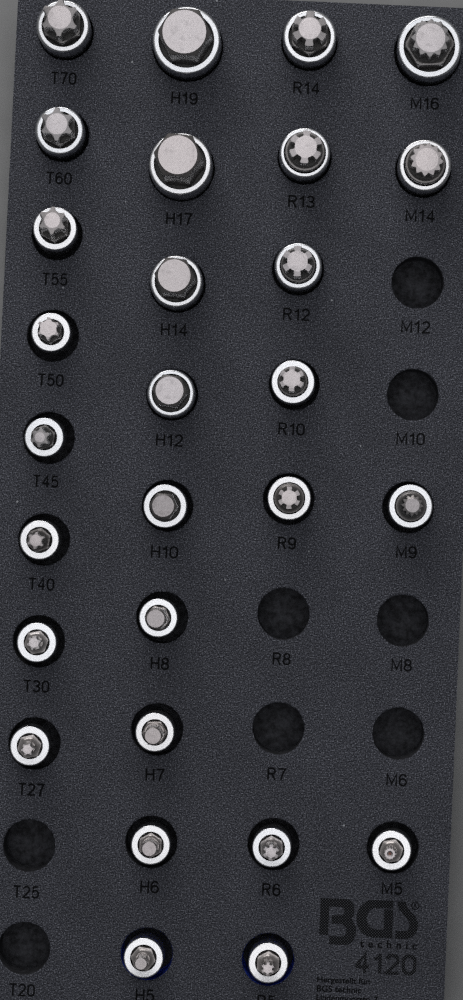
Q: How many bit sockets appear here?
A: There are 28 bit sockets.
